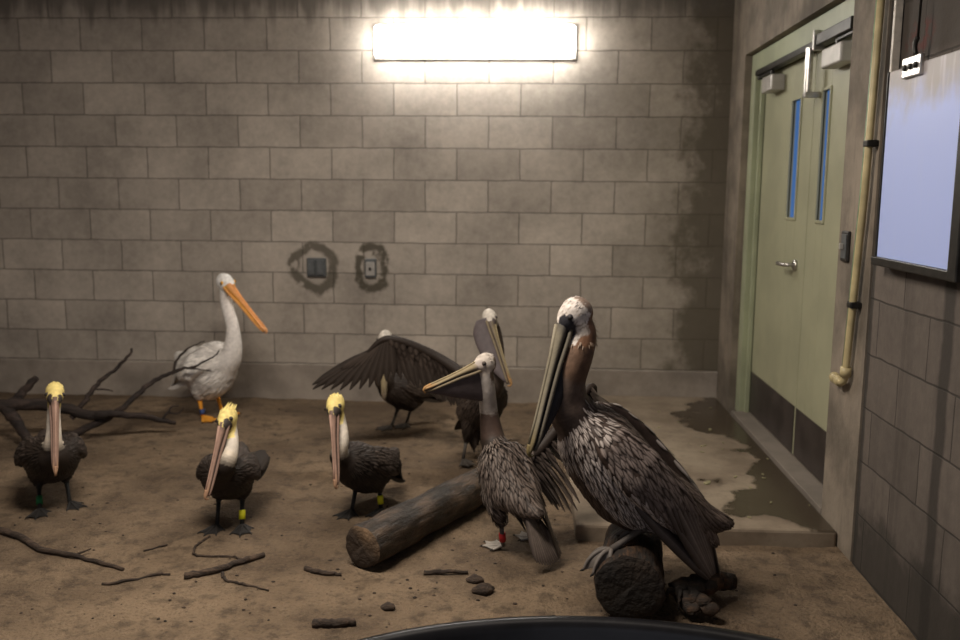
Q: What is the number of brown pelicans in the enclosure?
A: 7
